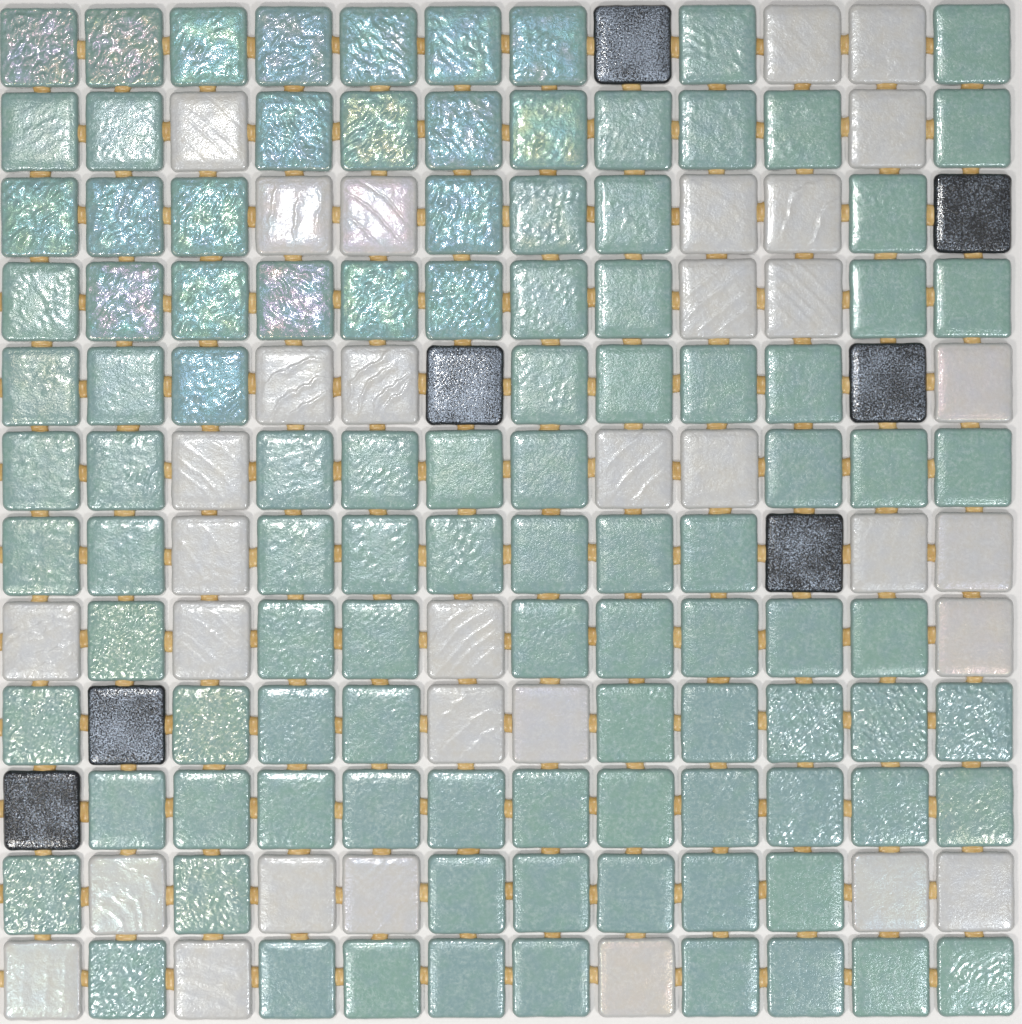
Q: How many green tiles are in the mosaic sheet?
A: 104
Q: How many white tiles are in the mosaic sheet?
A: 33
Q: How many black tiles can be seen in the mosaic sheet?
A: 7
